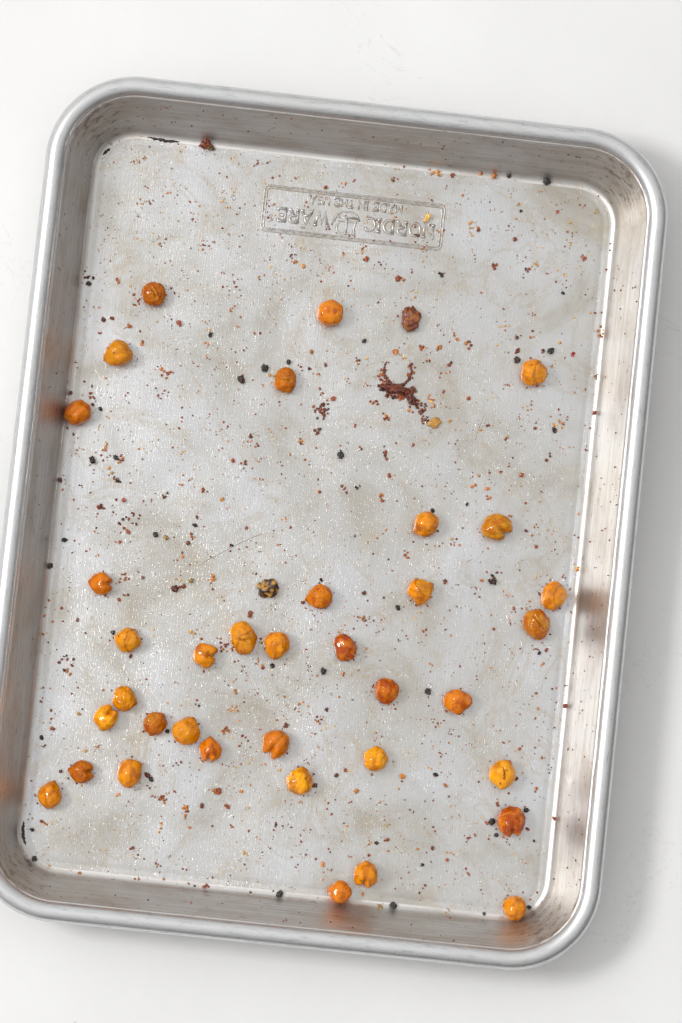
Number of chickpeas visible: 36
